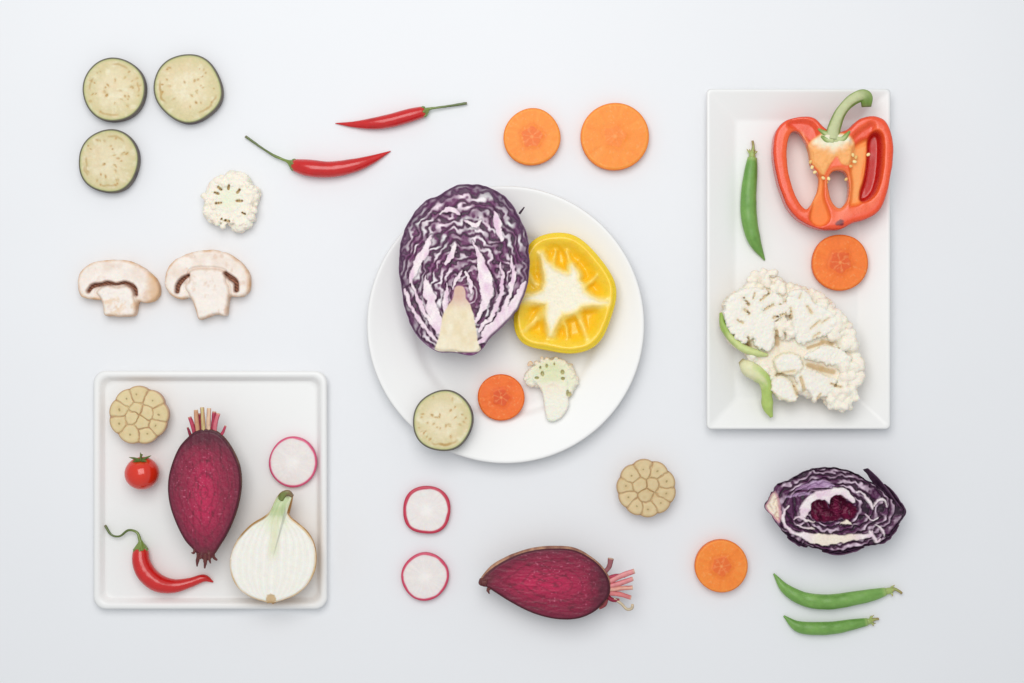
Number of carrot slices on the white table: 5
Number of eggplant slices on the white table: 4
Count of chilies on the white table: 3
